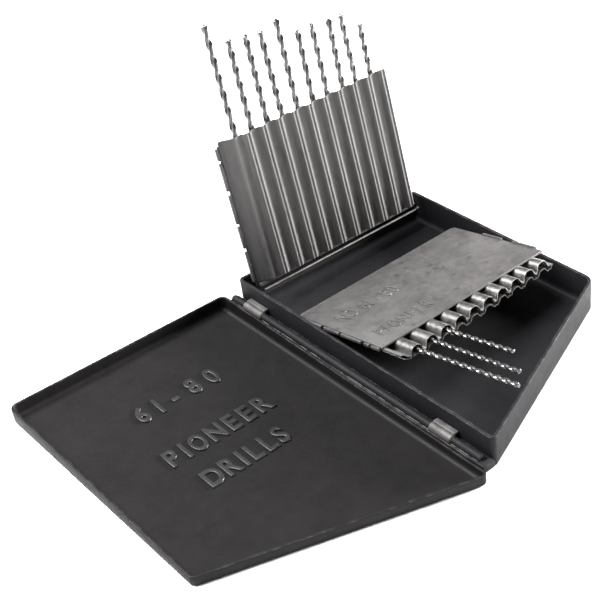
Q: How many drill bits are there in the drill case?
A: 13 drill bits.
